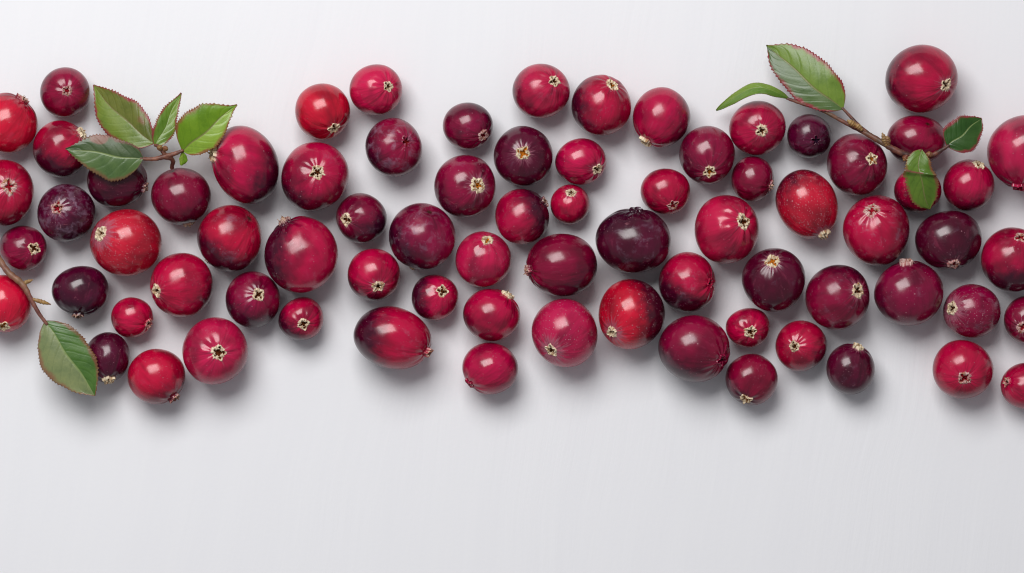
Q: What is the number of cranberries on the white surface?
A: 75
